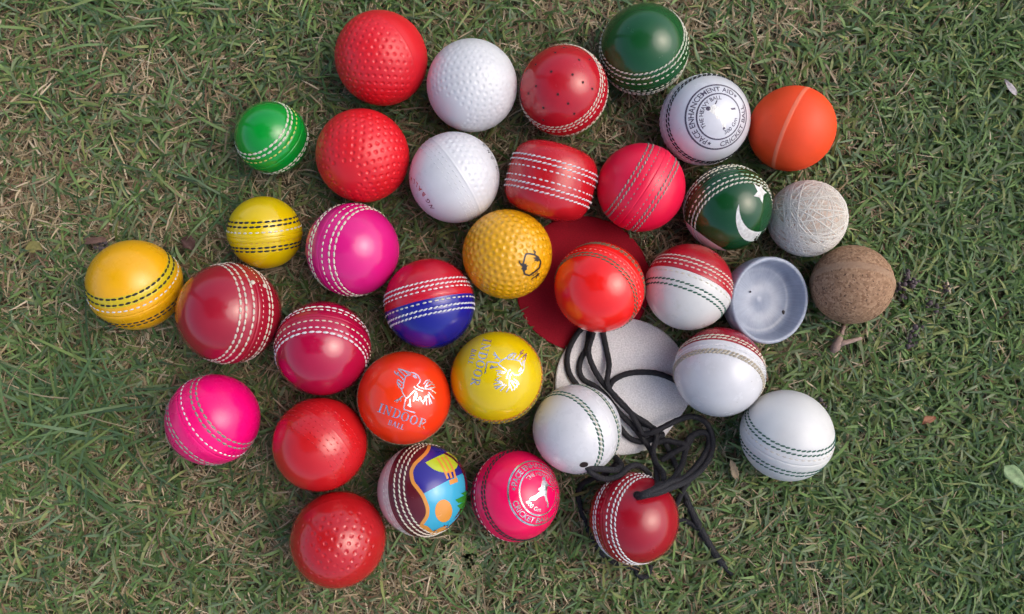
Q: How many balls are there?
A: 34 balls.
